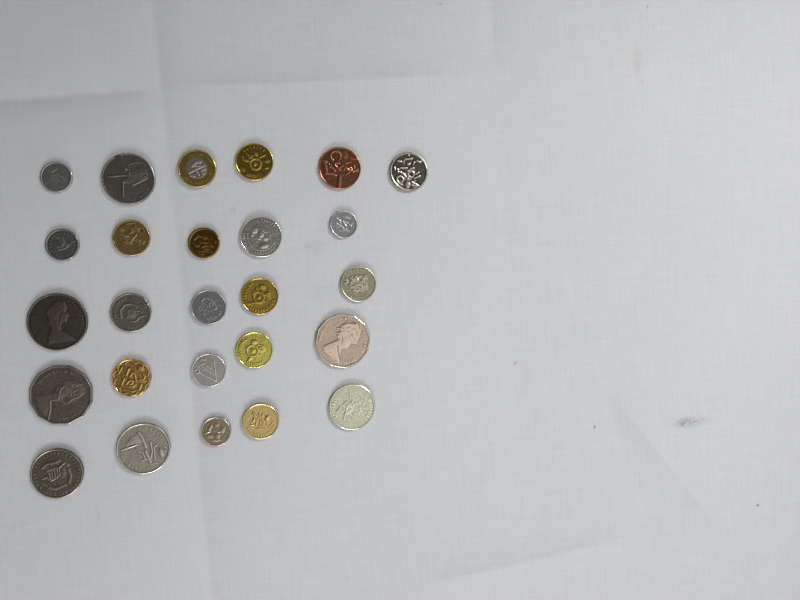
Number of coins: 26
